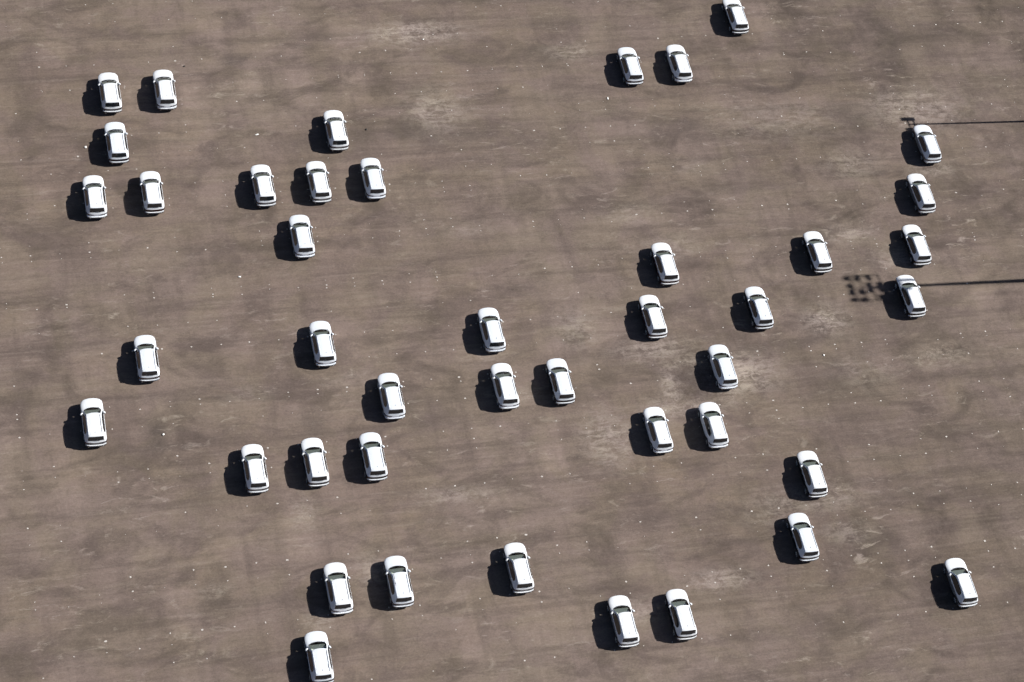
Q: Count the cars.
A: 43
